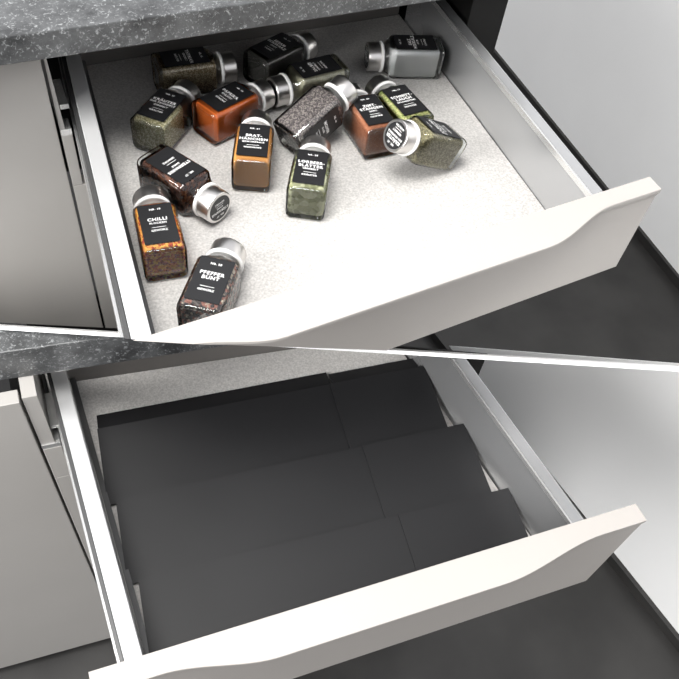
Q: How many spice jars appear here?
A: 15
